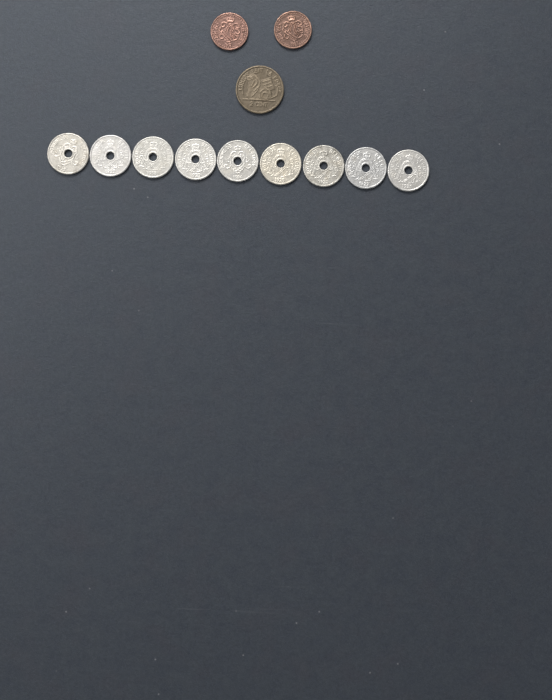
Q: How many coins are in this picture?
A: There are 12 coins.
